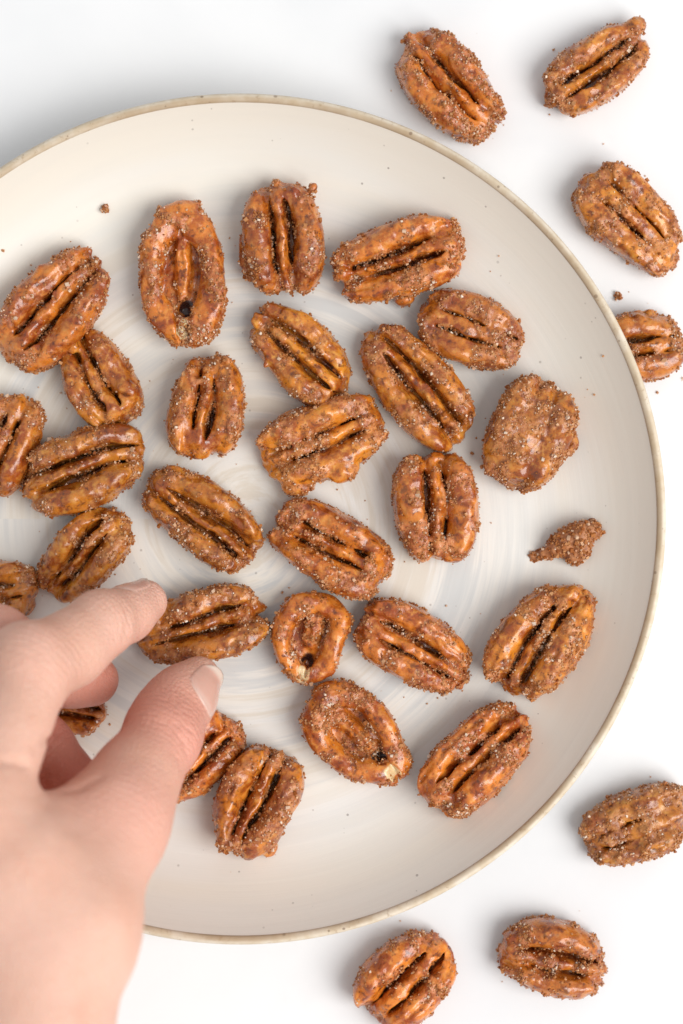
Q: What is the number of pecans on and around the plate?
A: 34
